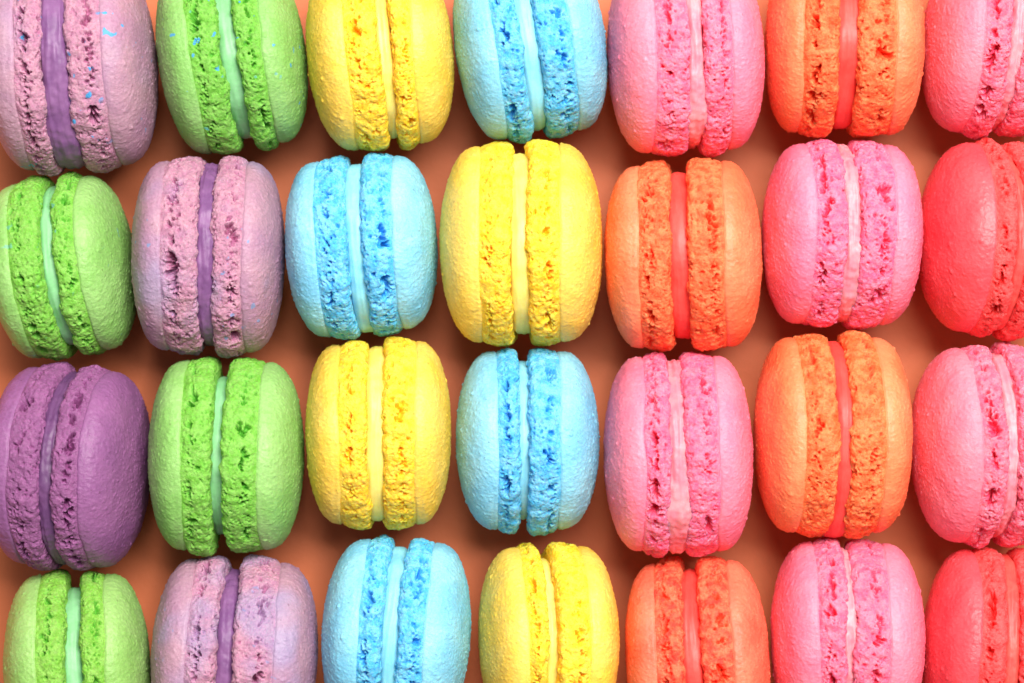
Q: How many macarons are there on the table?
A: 28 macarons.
